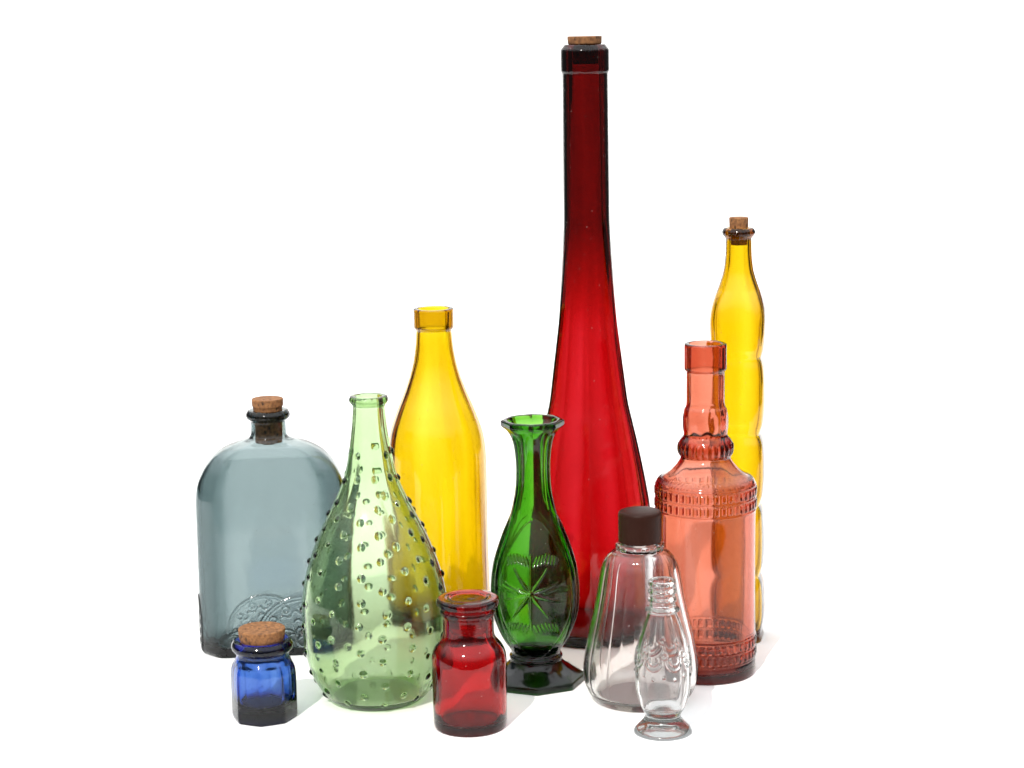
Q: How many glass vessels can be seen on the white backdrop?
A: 11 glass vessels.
